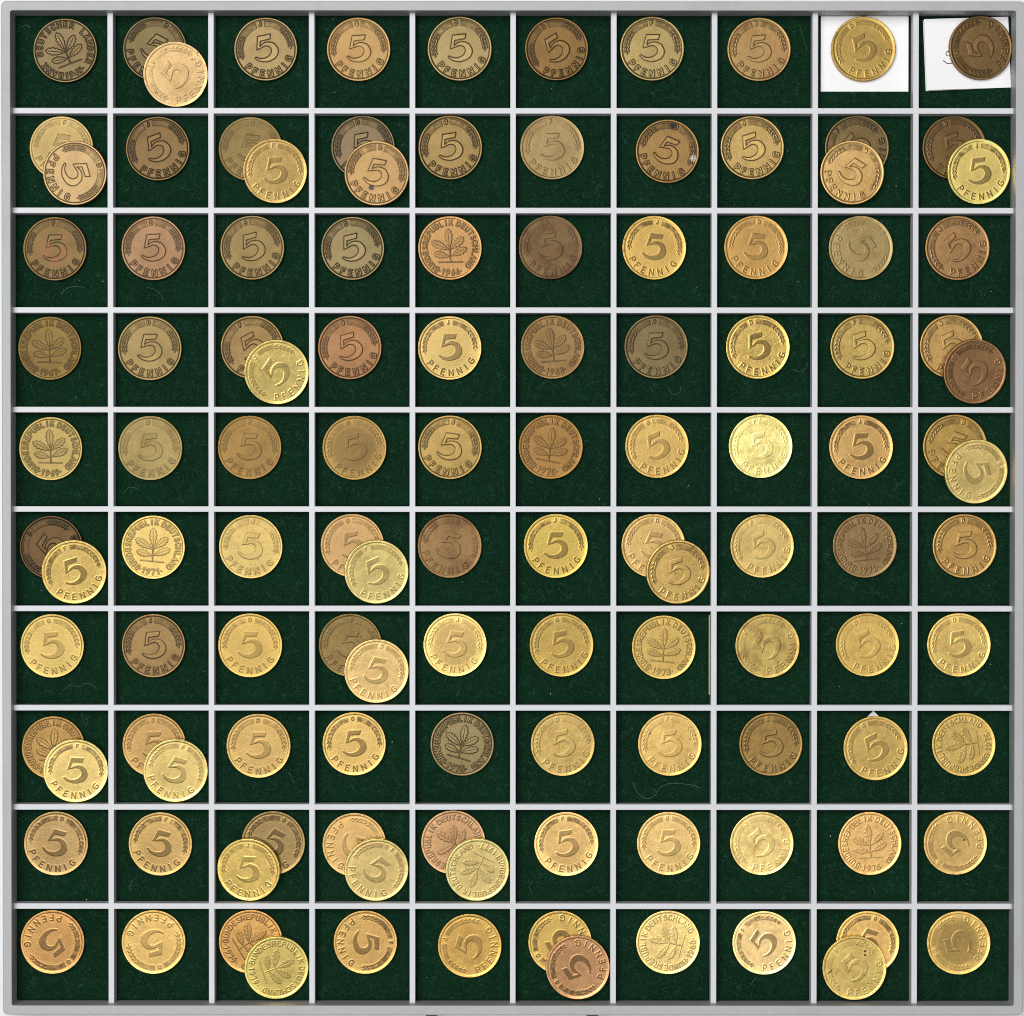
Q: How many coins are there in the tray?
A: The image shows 121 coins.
